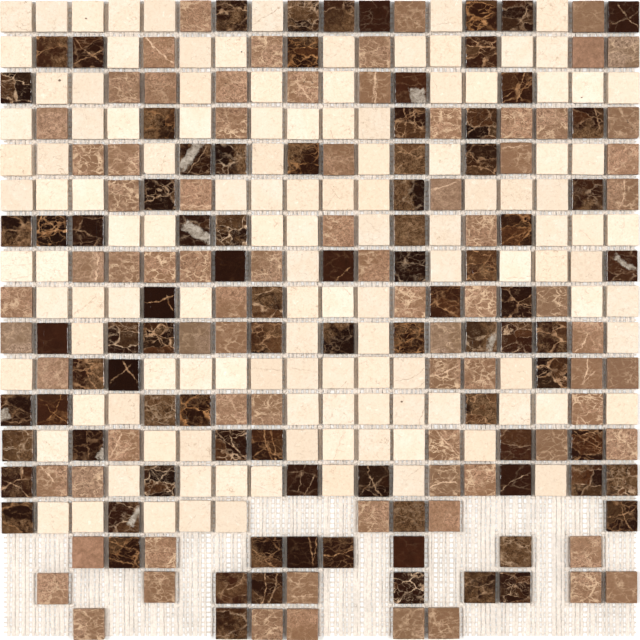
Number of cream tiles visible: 123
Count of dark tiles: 88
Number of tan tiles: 77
